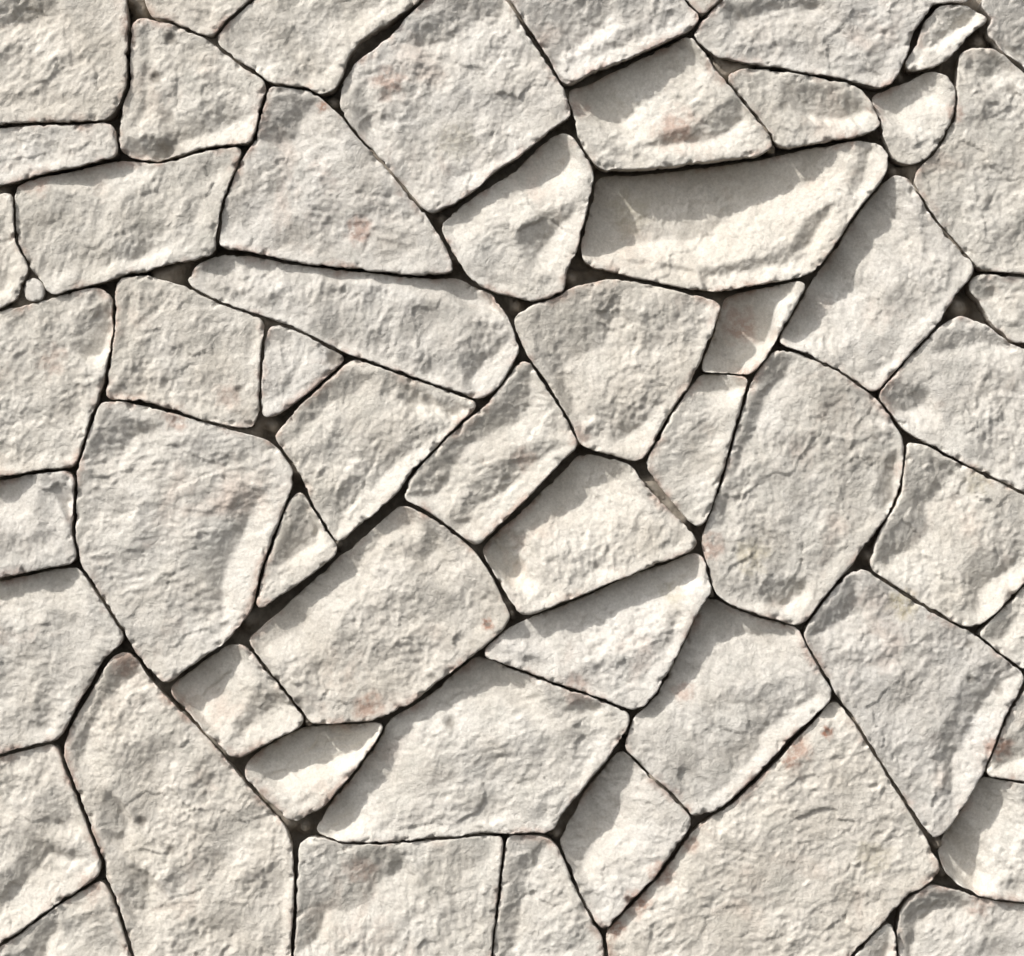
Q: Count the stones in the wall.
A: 59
